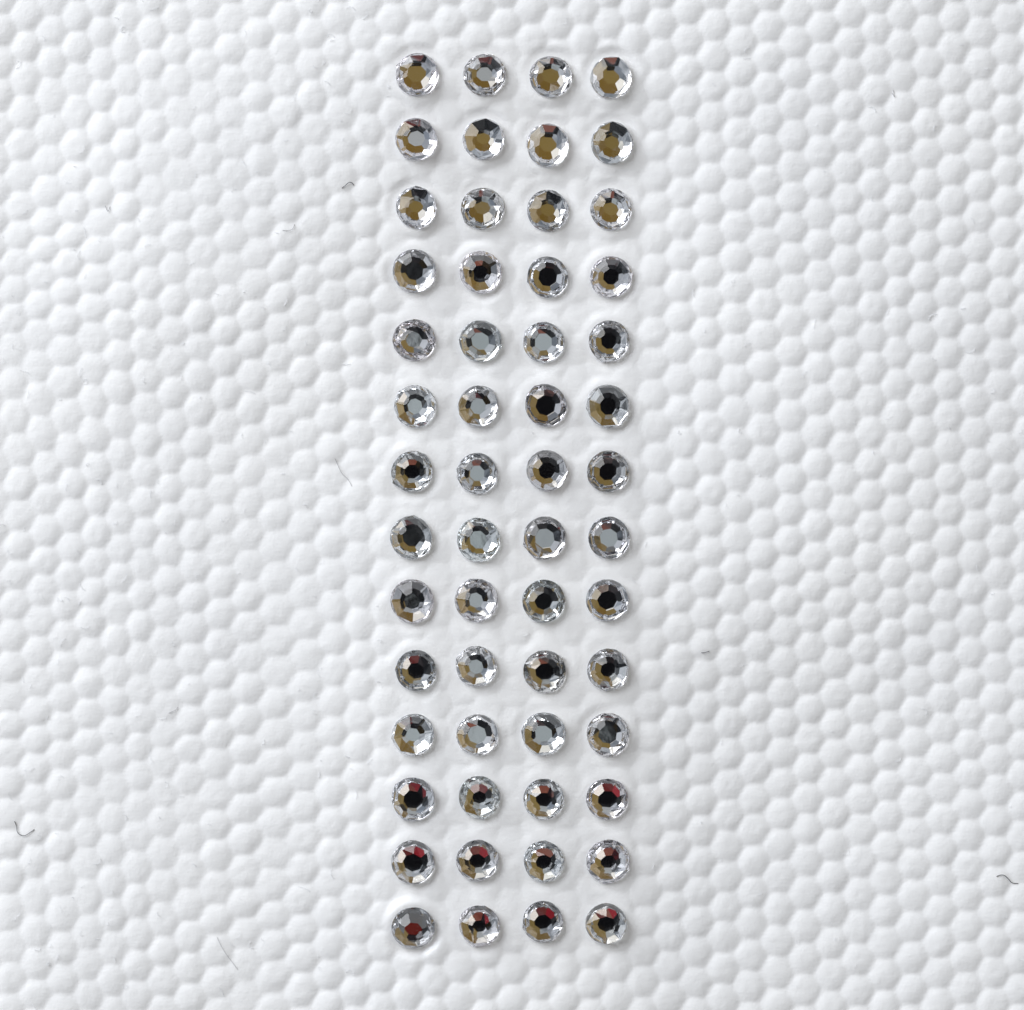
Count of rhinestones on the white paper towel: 56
